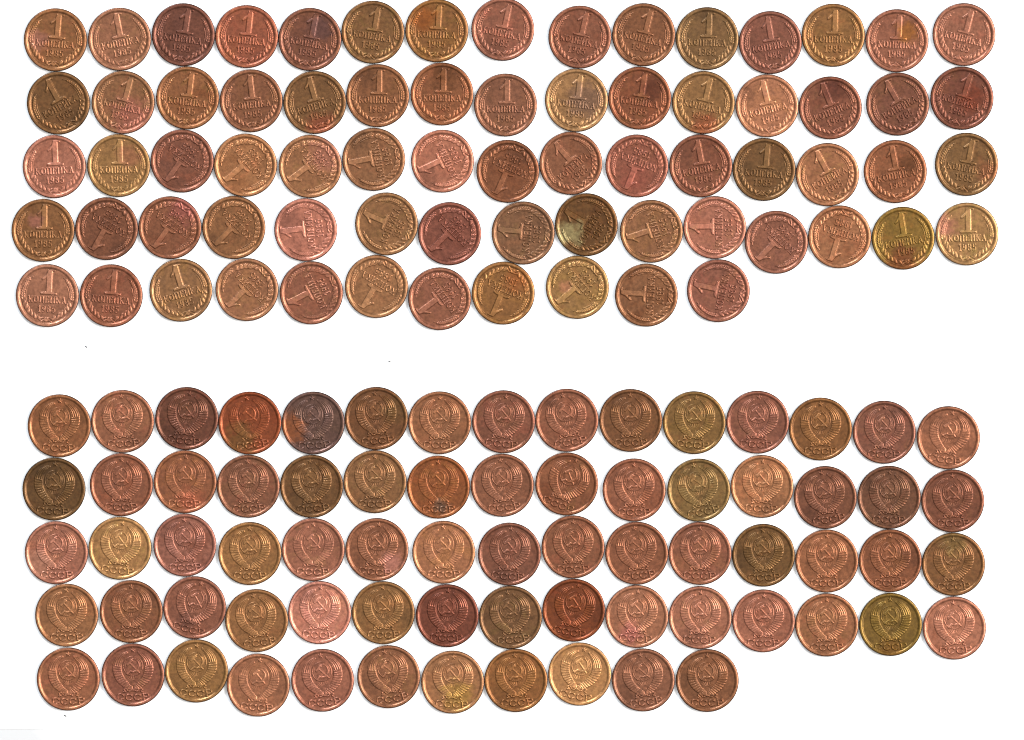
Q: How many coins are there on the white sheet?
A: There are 142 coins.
